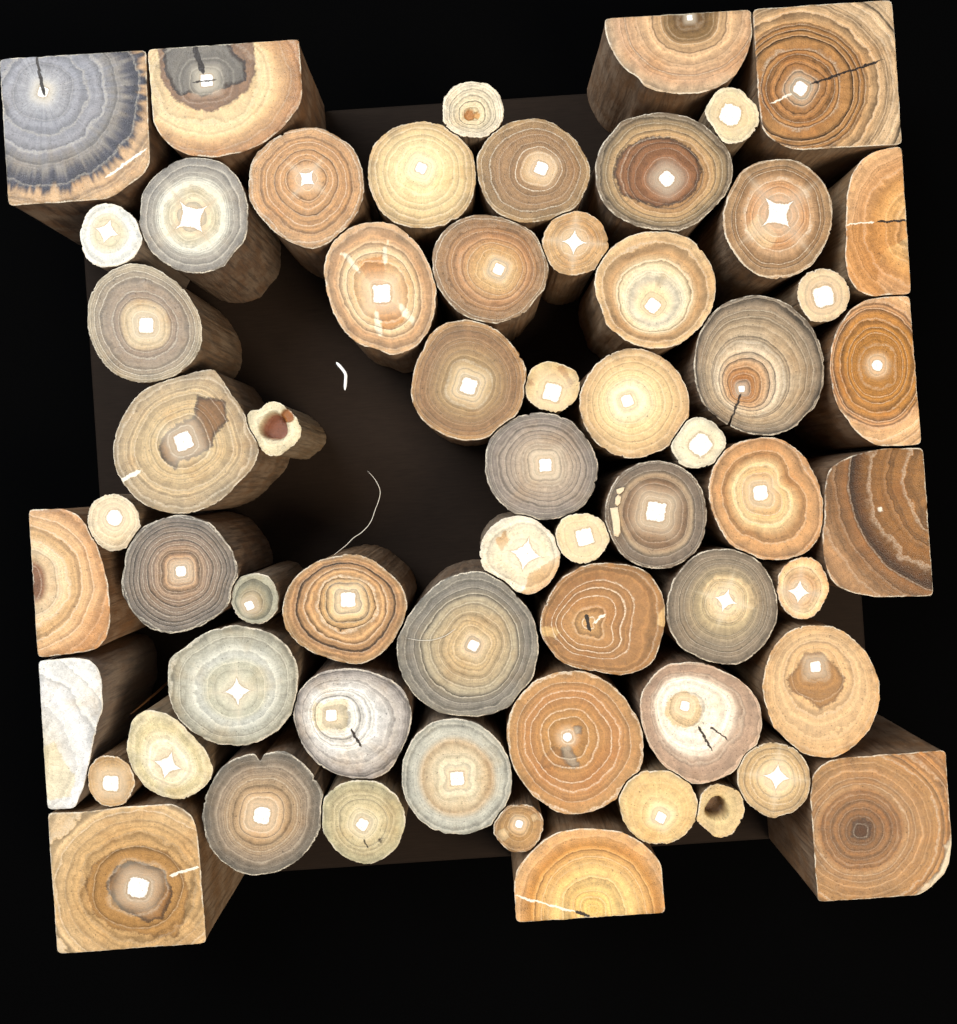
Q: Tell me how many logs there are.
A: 61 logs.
